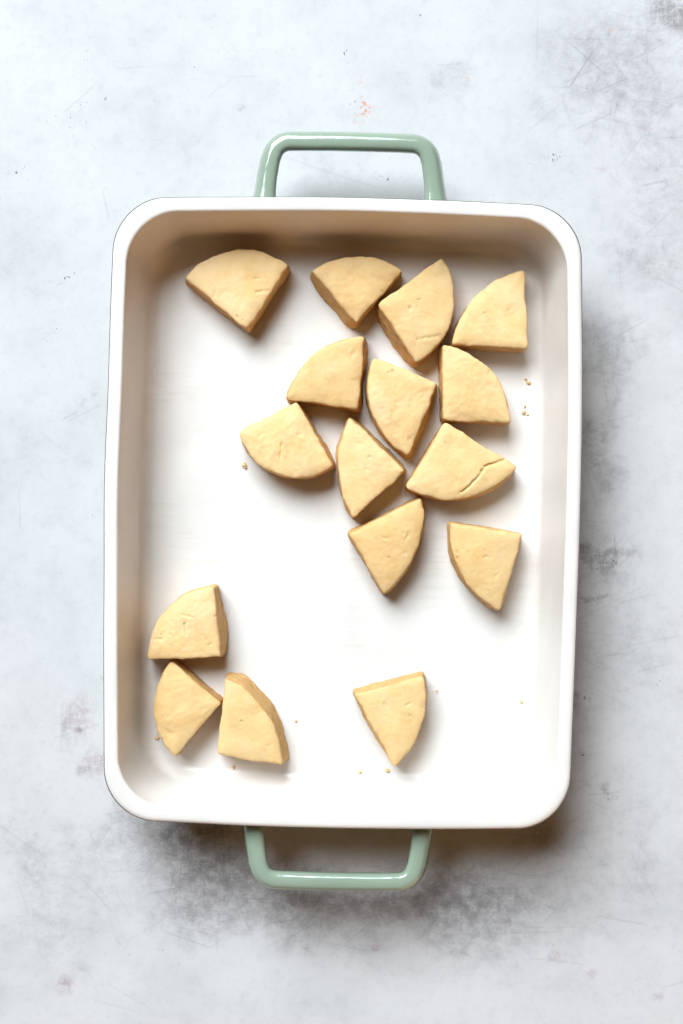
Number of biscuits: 16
